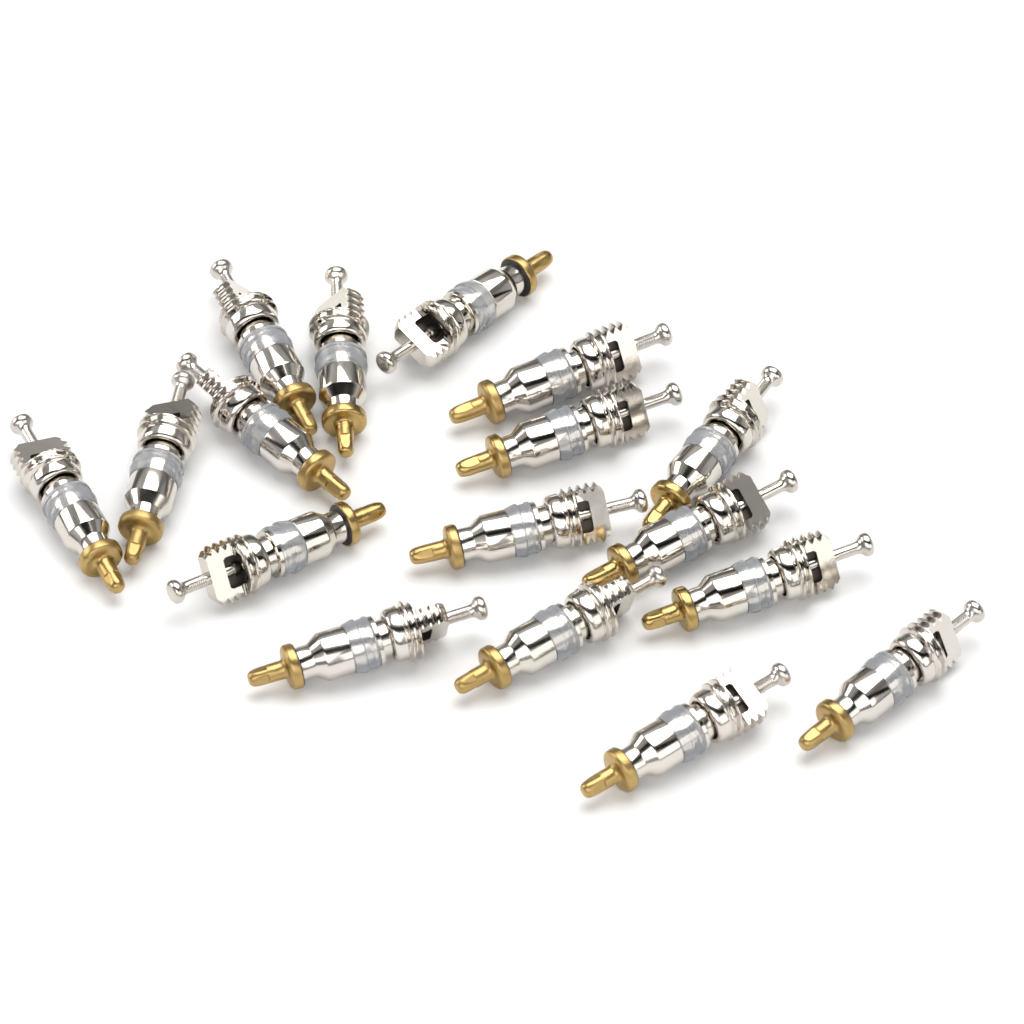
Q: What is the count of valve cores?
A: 17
